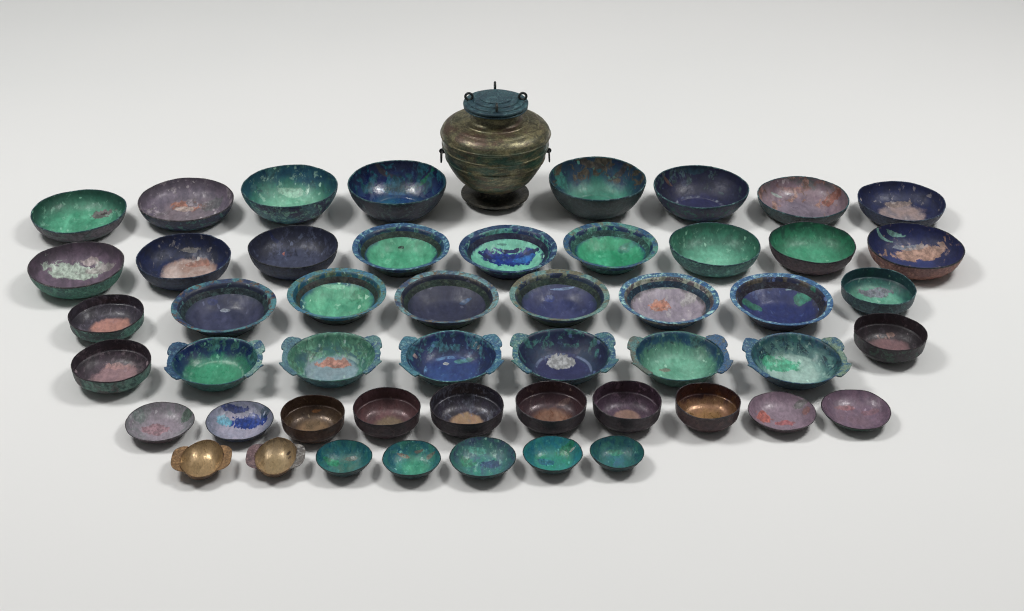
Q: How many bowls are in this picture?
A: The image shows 50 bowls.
